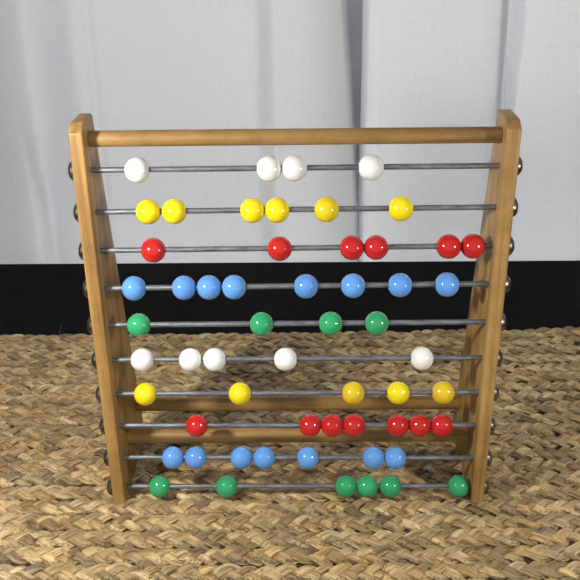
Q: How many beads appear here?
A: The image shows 58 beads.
